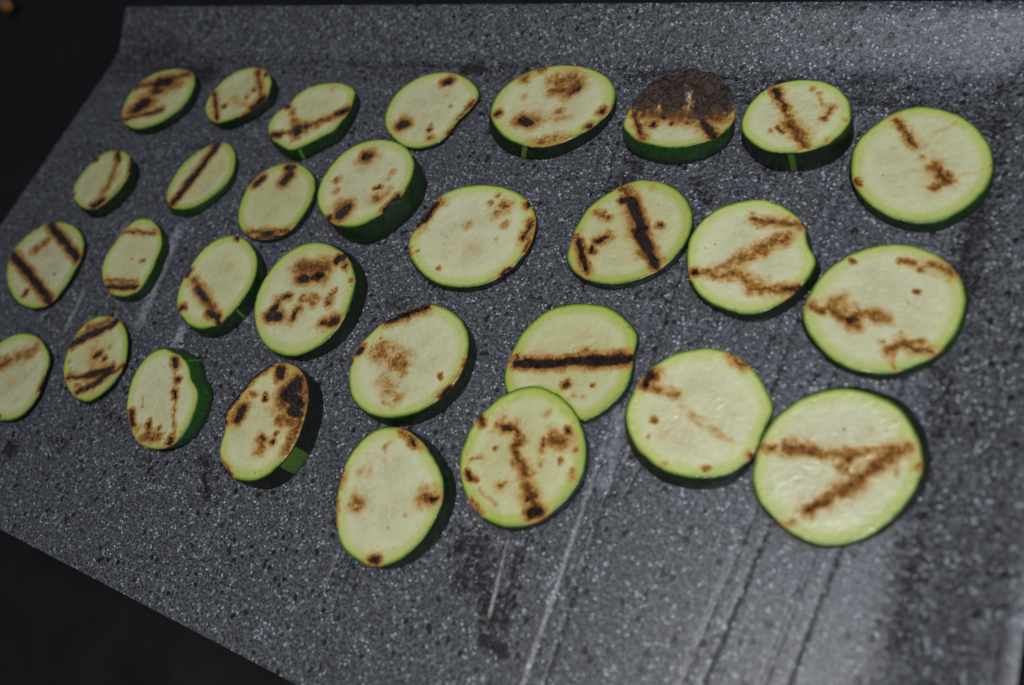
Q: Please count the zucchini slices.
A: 30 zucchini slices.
